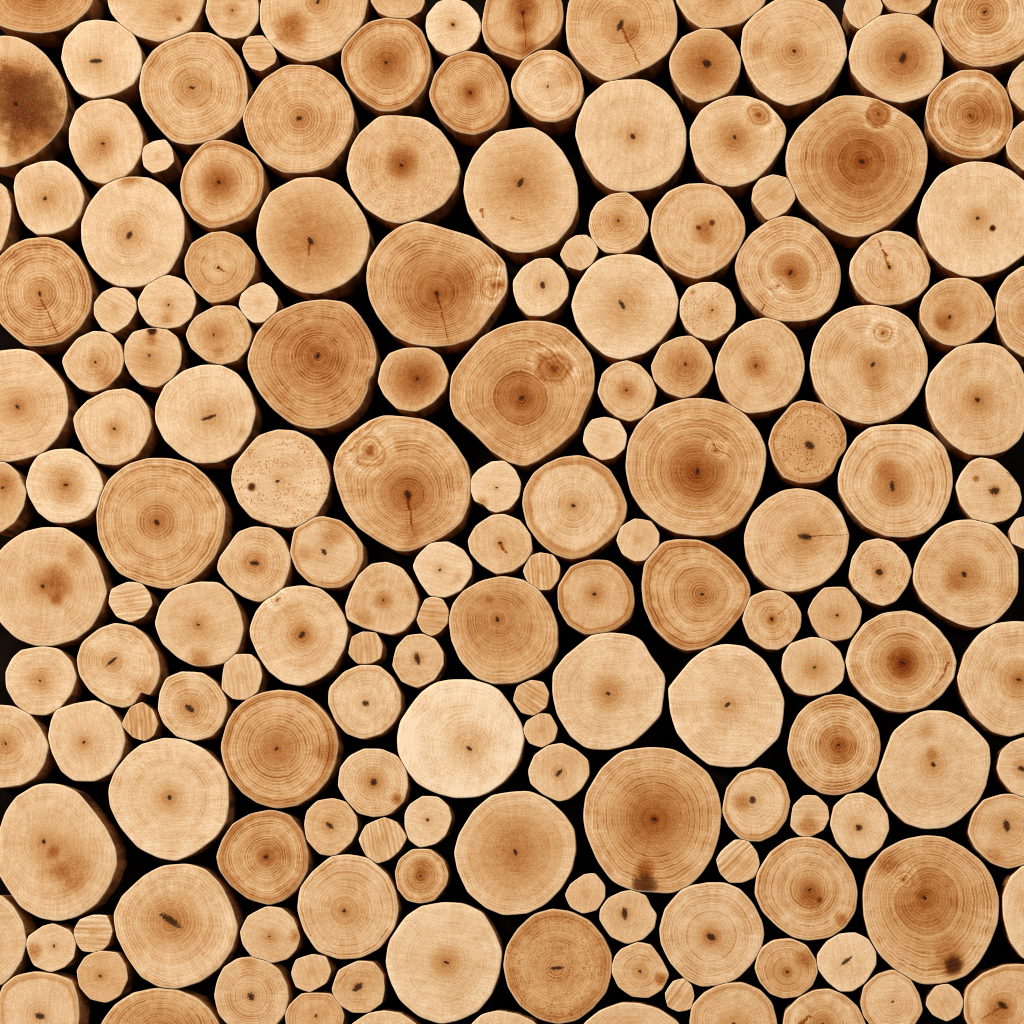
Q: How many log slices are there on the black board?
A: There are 174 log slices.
